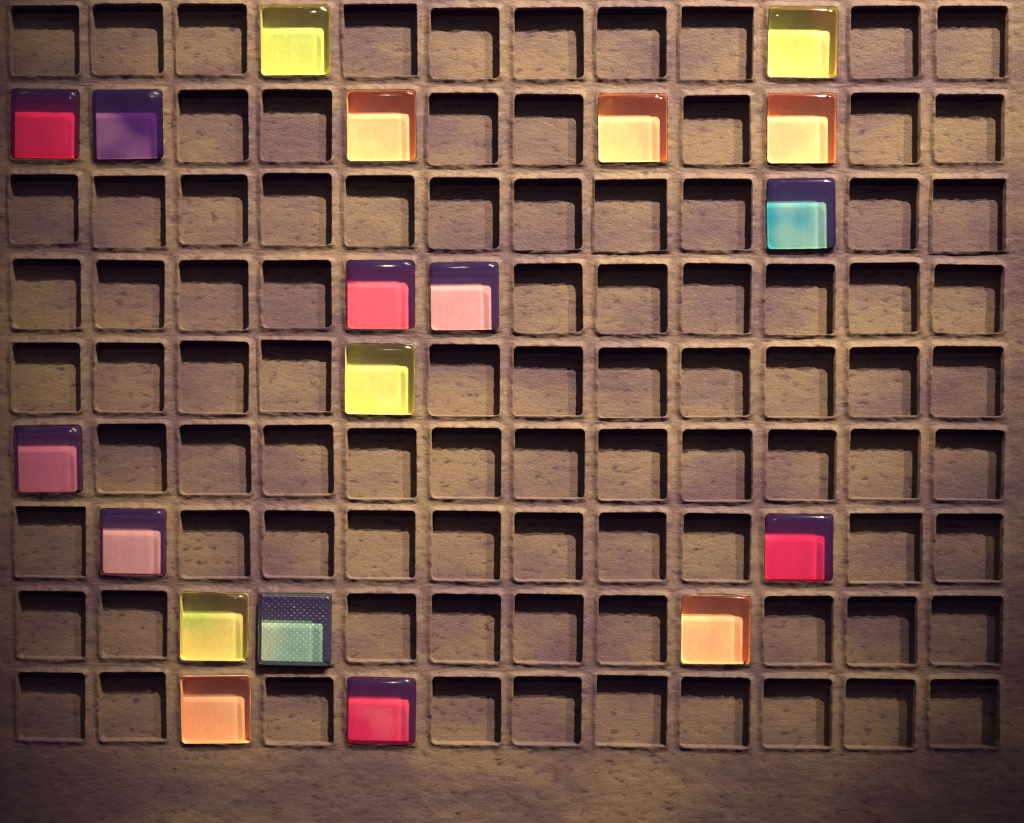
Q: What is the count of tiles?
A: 19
